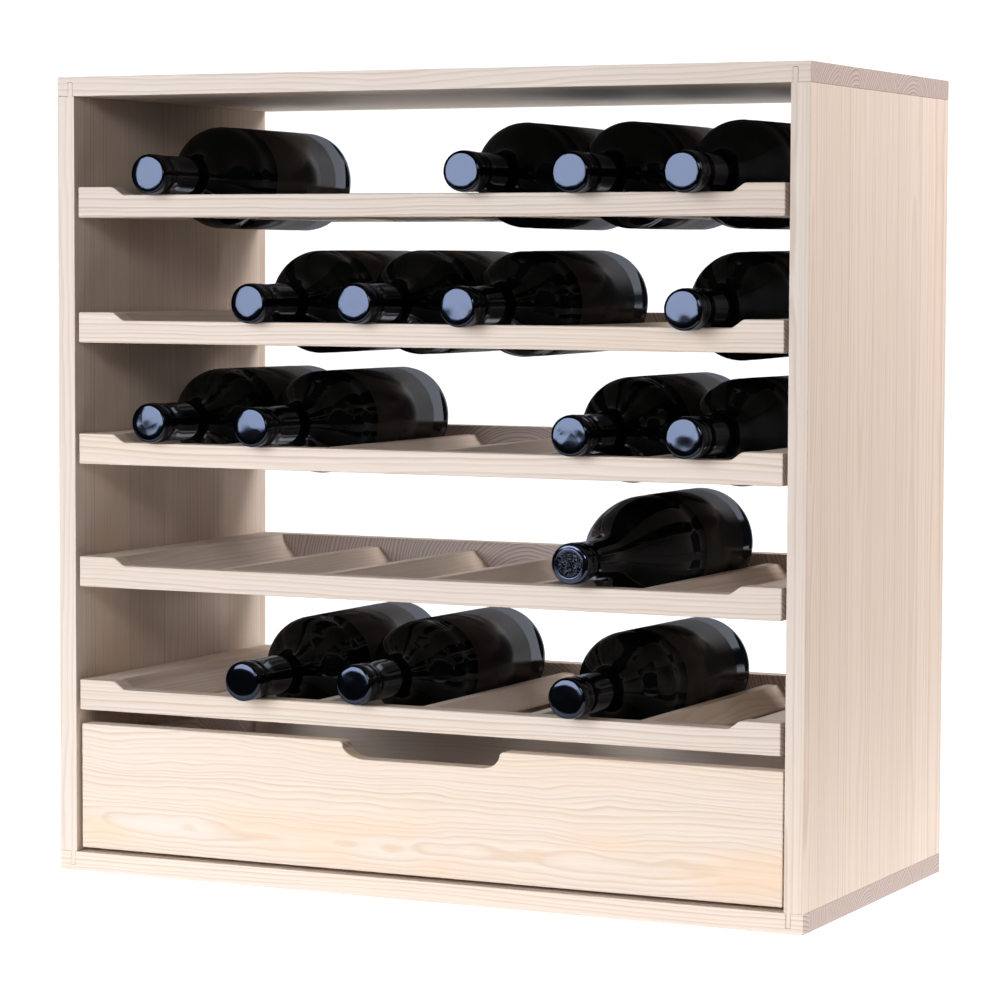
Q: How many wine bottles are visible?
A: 16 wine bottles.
